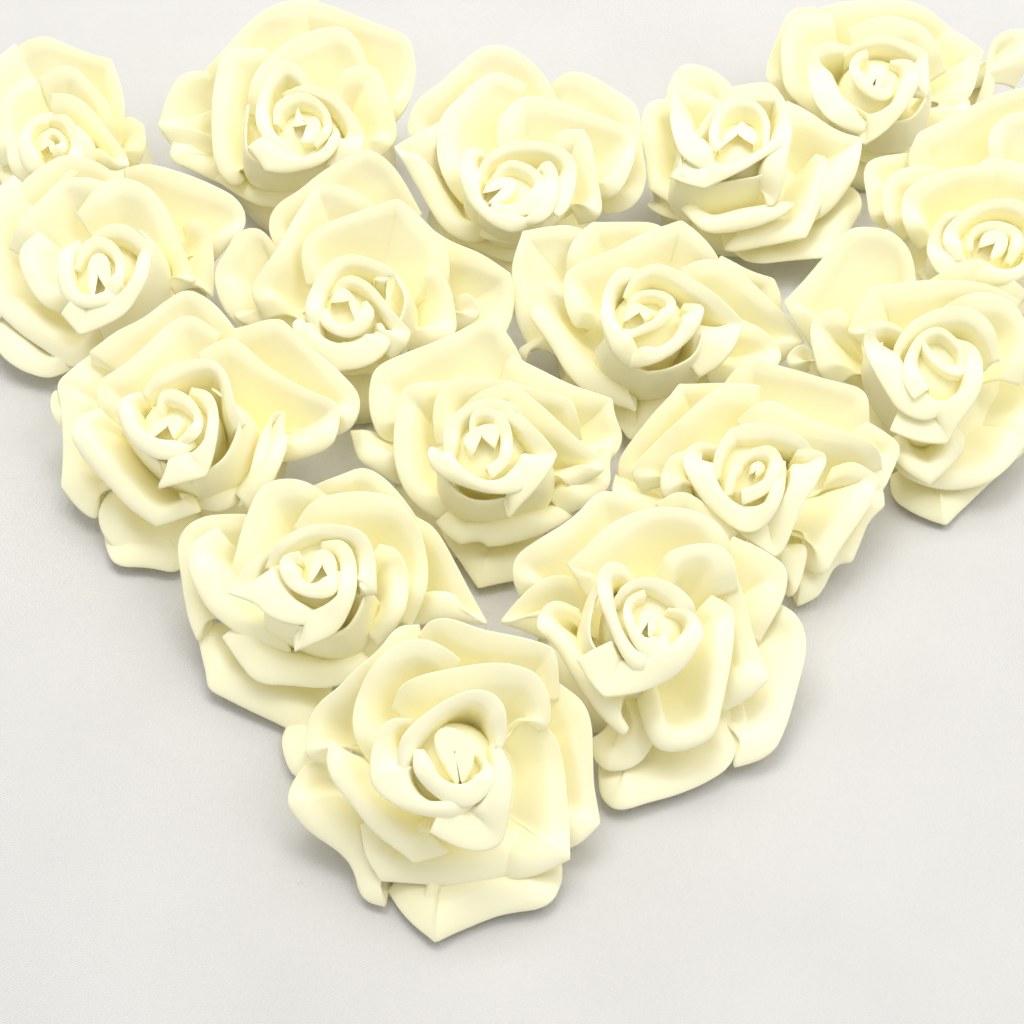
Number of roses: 16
